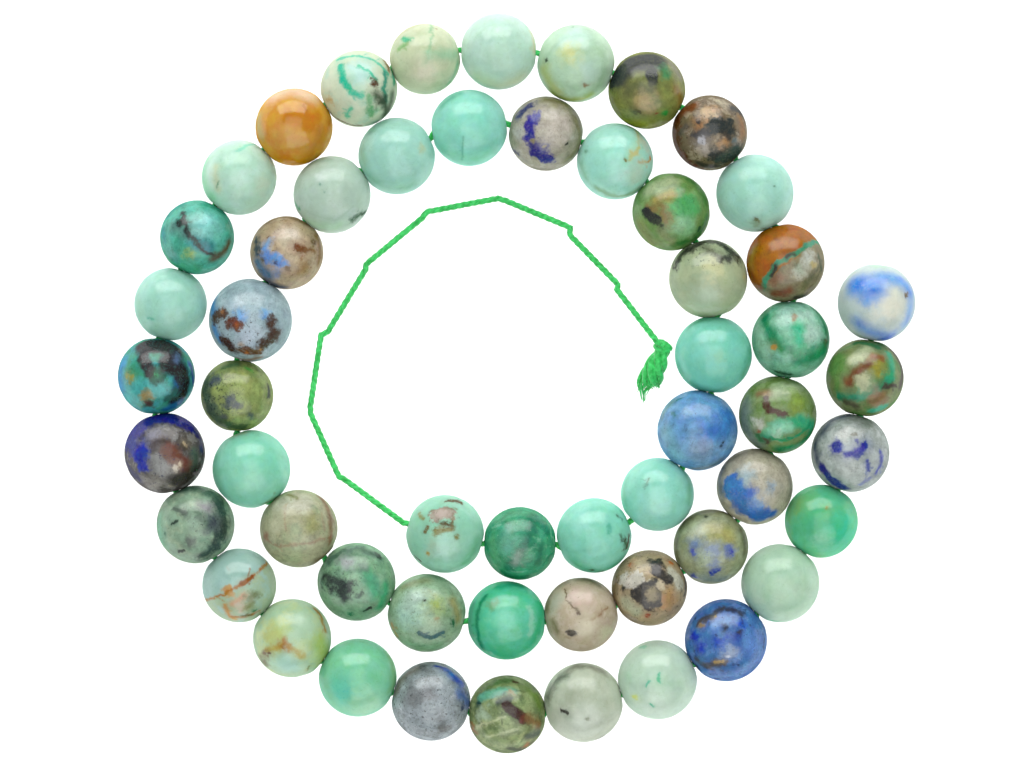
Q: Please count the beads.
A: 55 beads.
